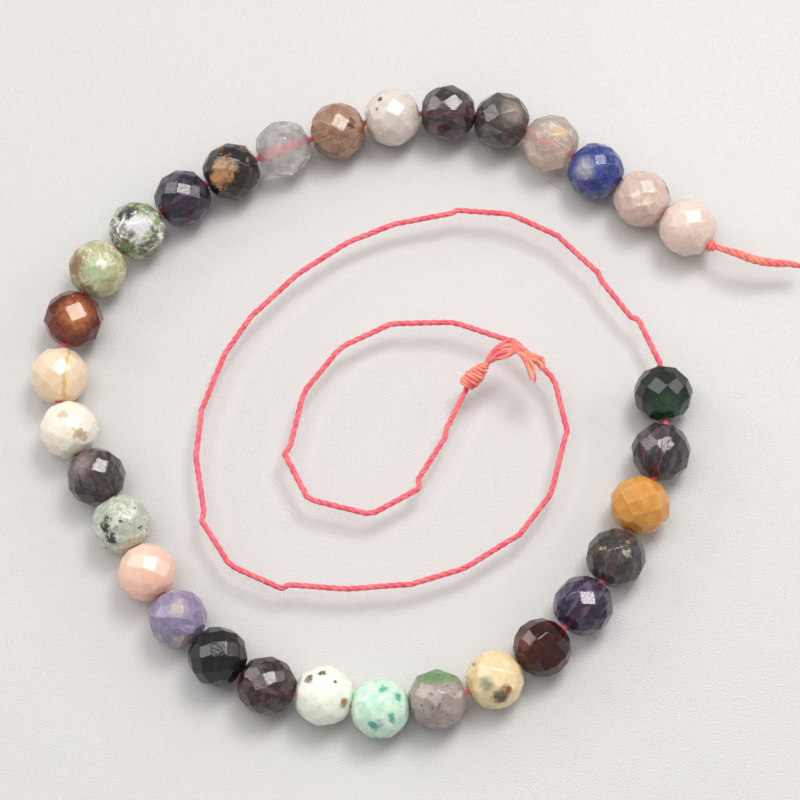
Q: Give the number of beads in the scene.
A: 32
